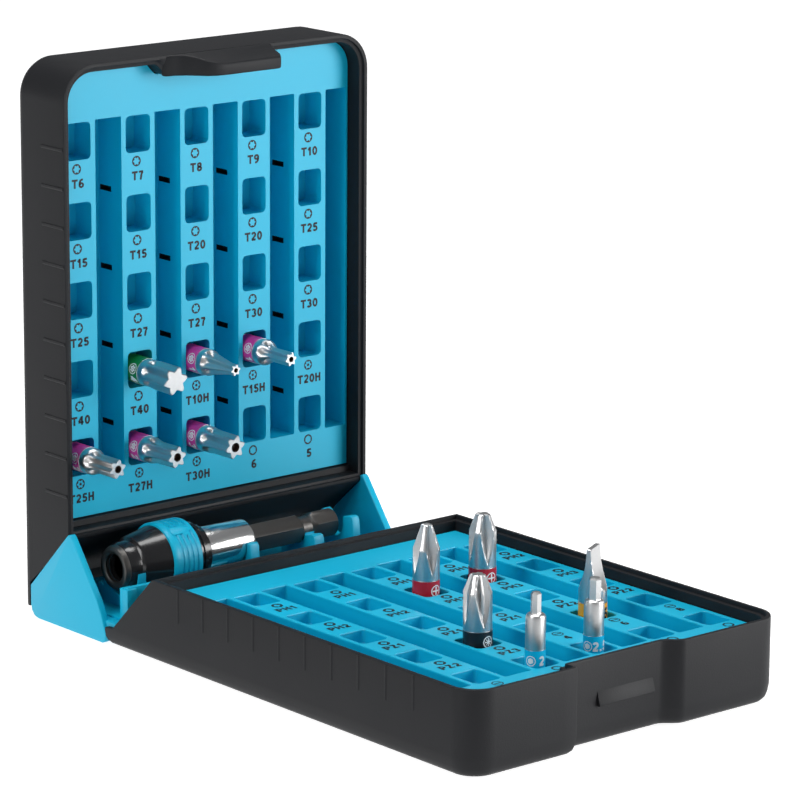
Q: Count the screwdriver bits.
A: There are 12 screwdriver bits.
